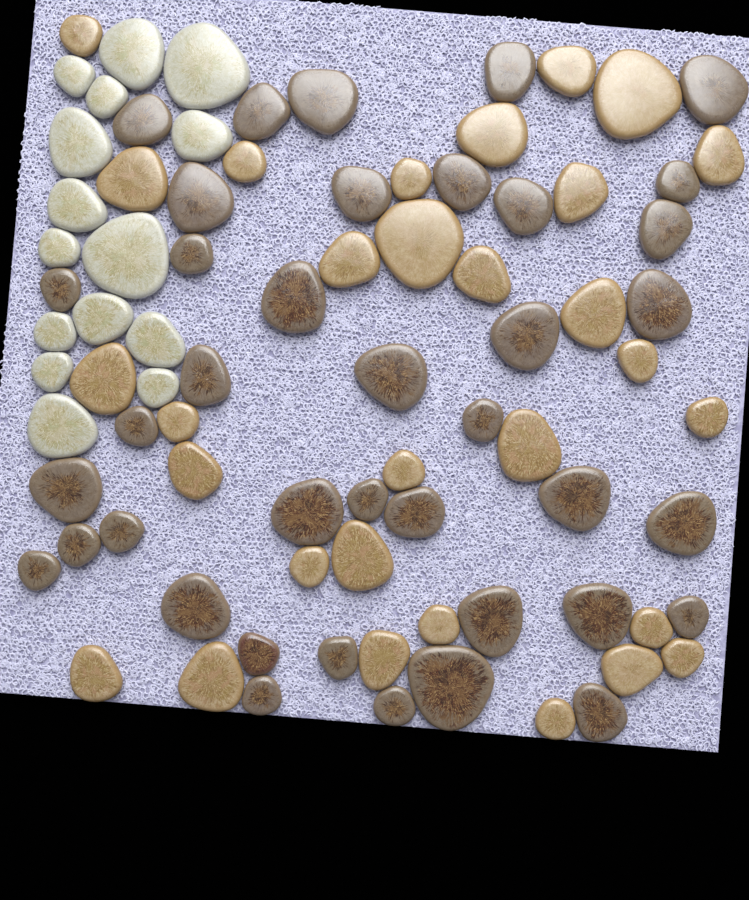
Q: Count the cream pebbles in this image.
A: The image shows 15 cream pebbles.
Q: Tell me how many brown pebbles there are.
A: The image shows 39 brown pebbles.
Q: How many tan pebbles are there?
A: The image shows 30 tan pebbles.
